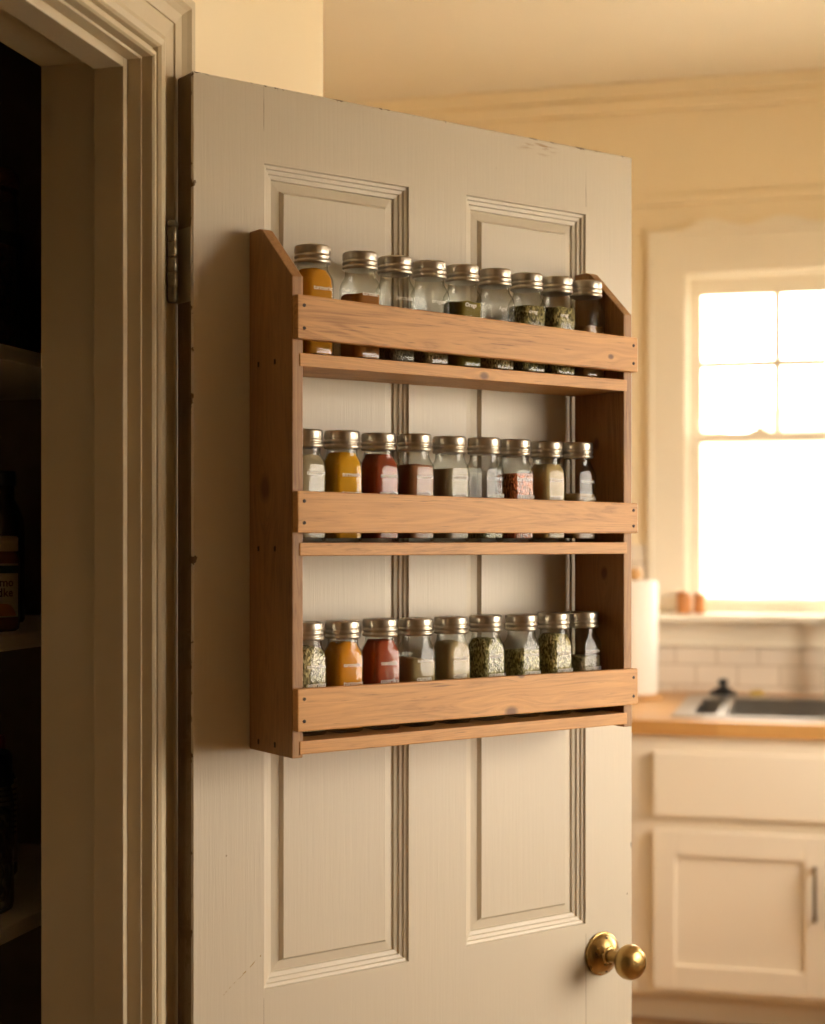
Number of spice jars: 27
